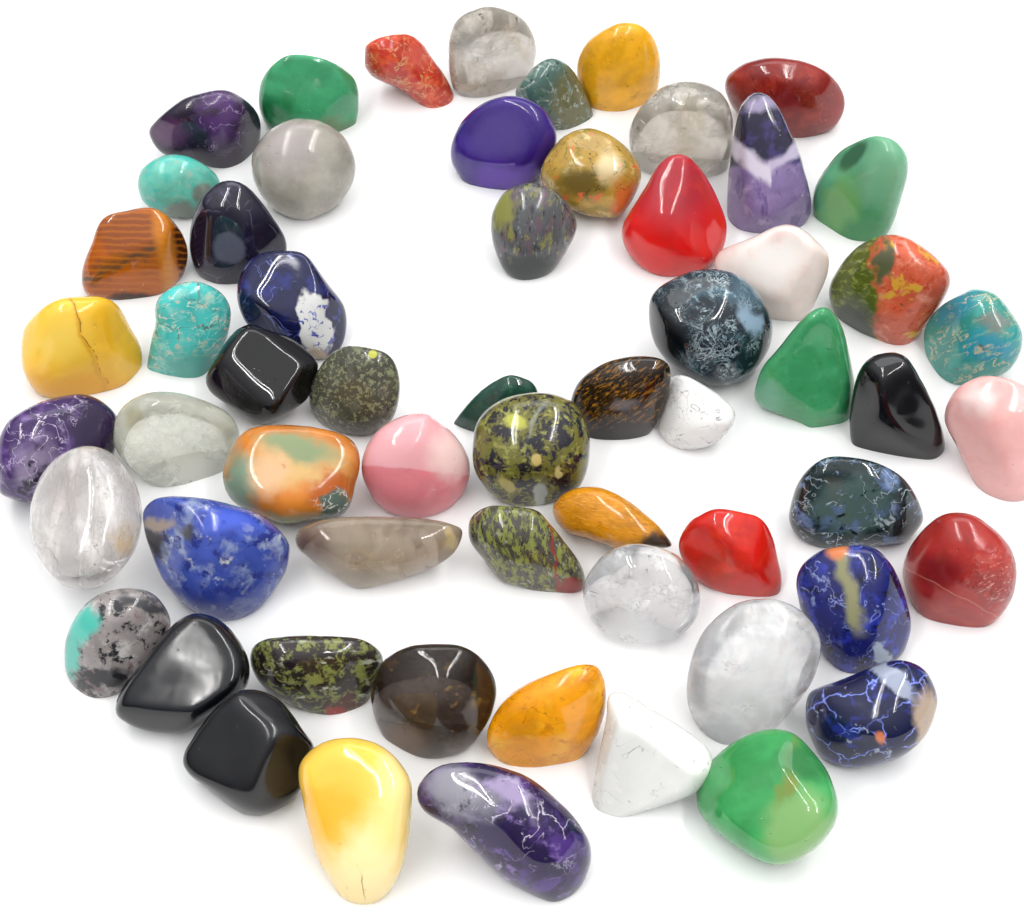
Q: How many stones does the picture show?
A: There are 60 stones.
